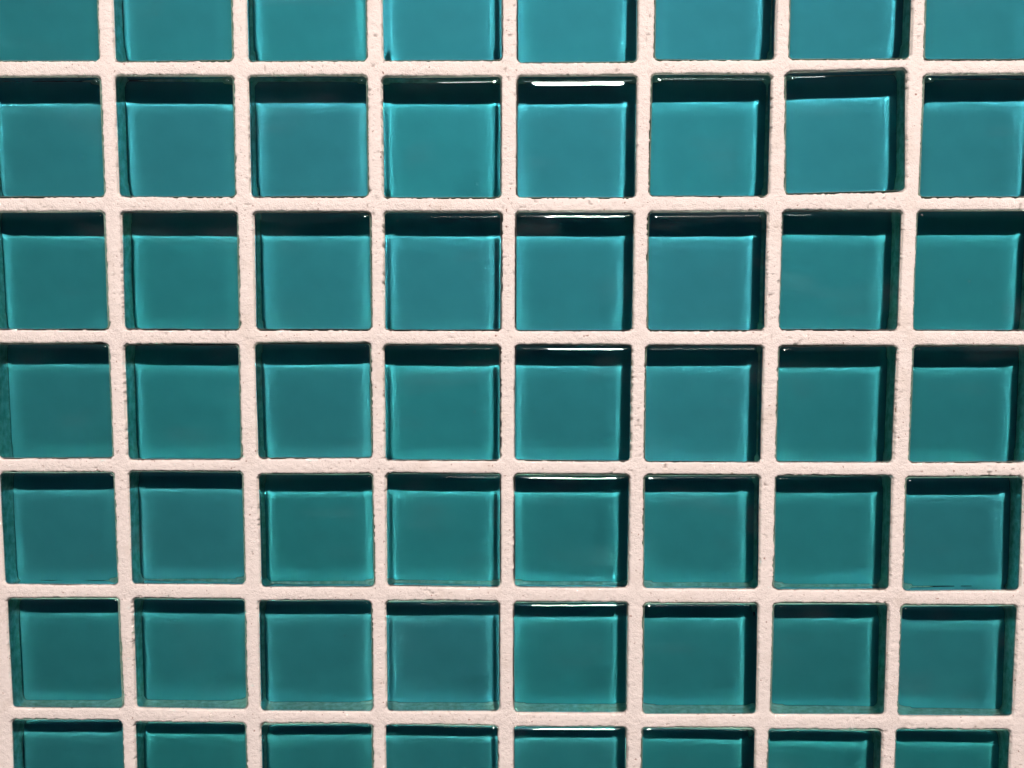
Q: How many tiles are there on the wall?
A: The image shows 56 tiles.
